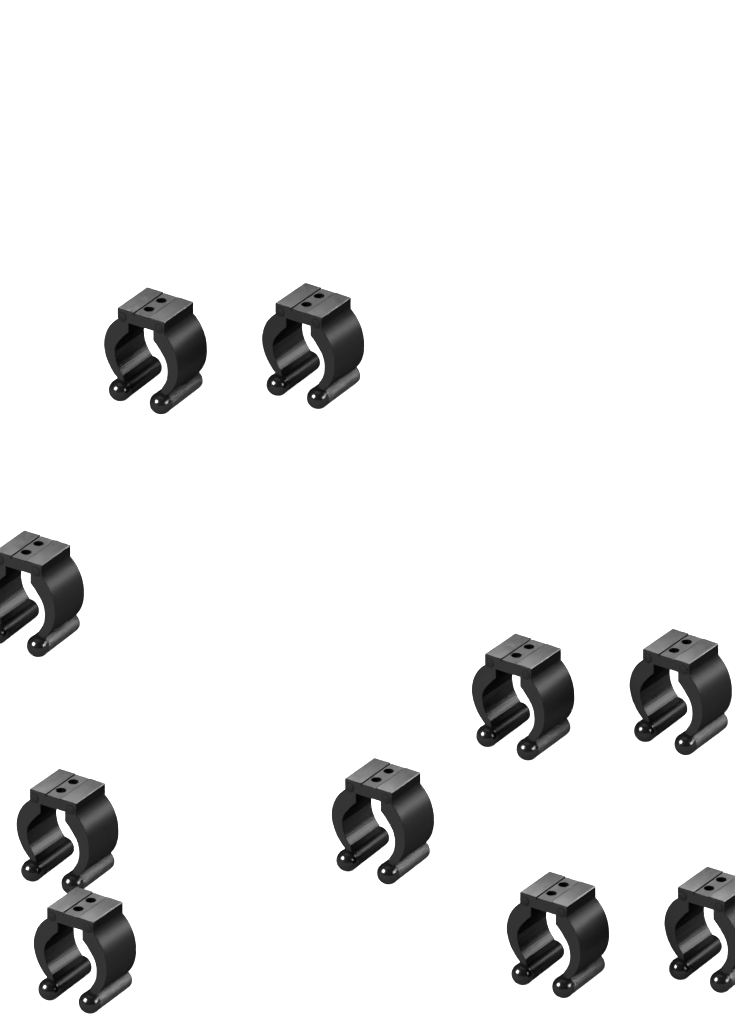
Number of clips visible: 10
